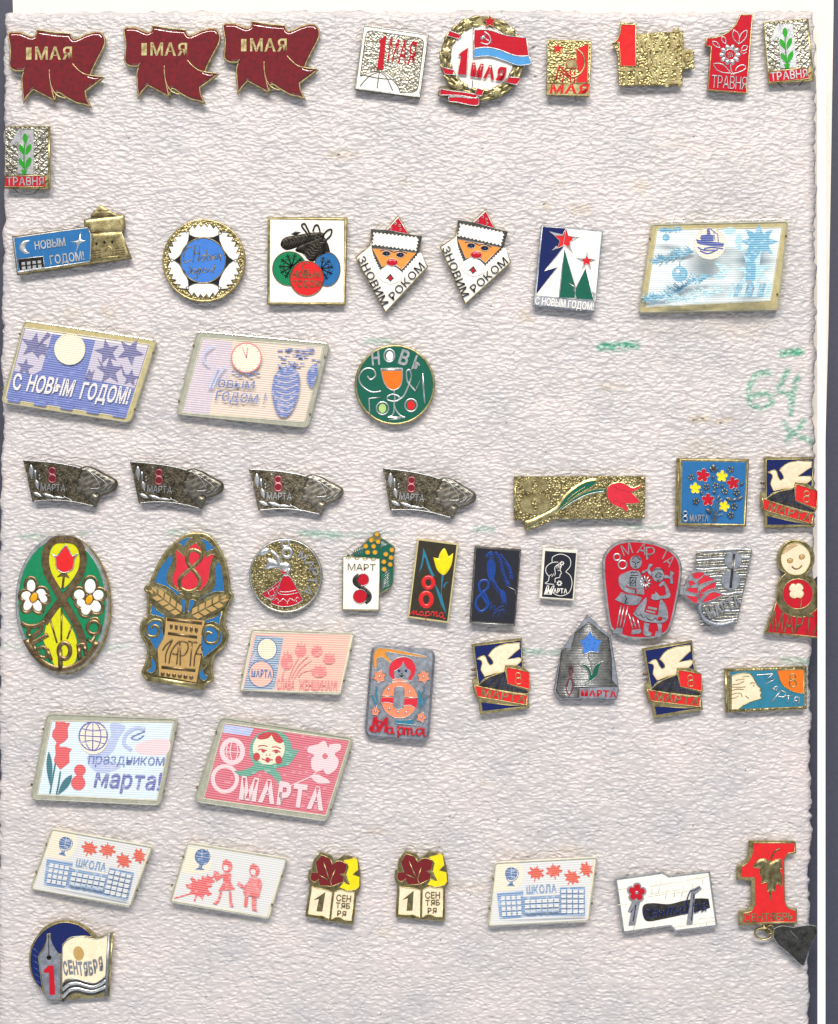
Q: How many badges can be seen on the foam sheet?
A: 53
